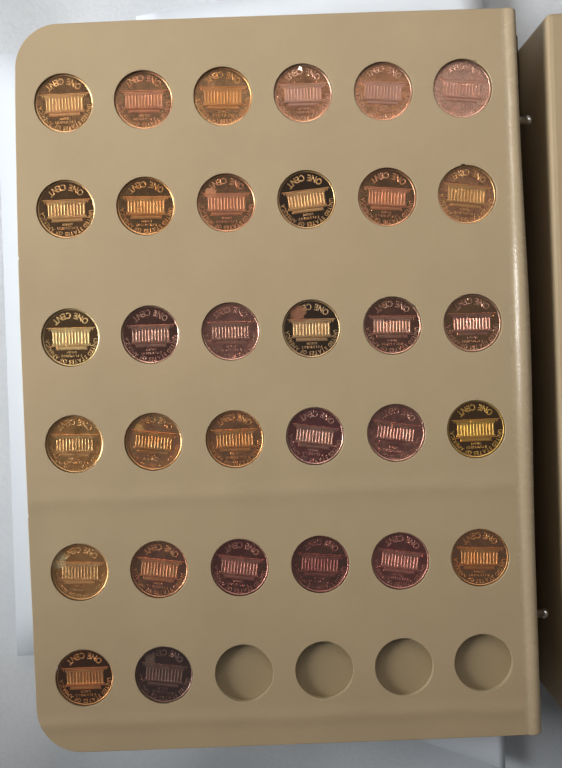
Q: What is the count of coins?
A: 32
